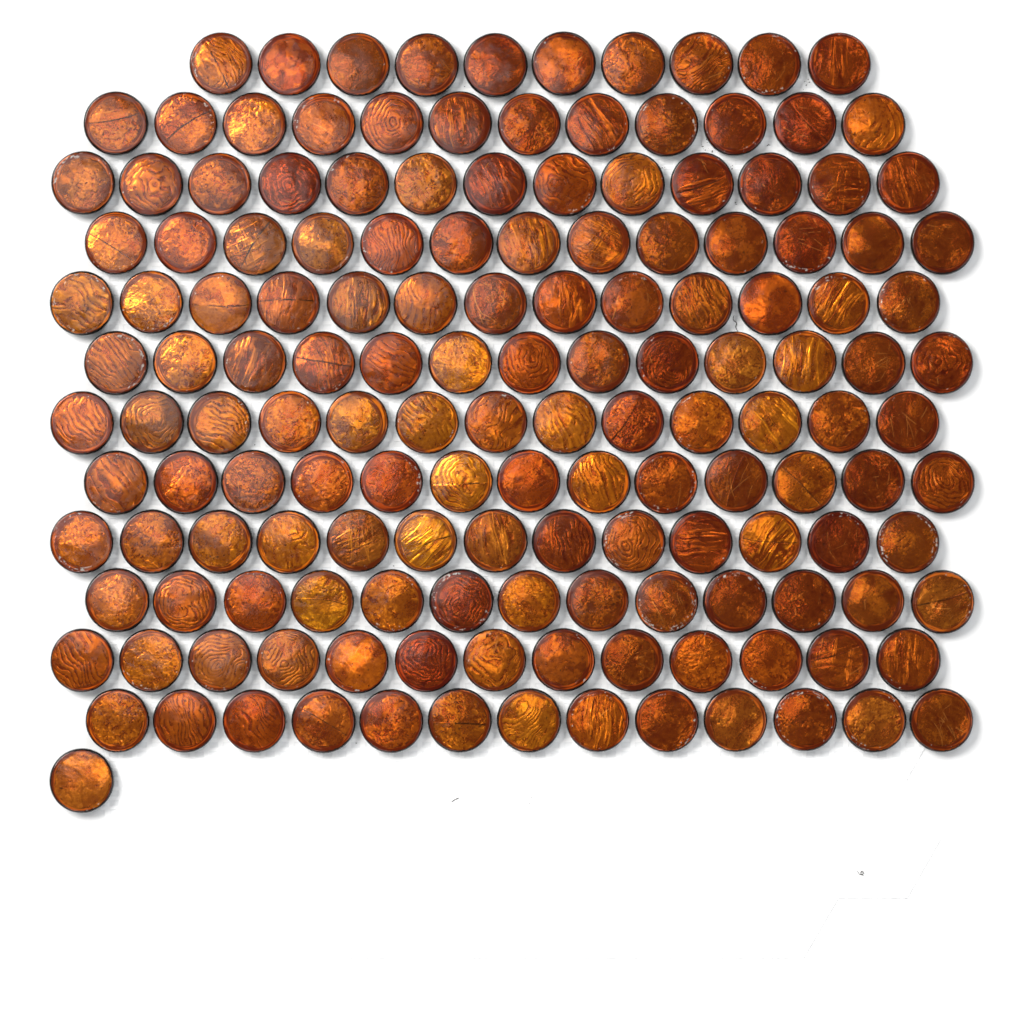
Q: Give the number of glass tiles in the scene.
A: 153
